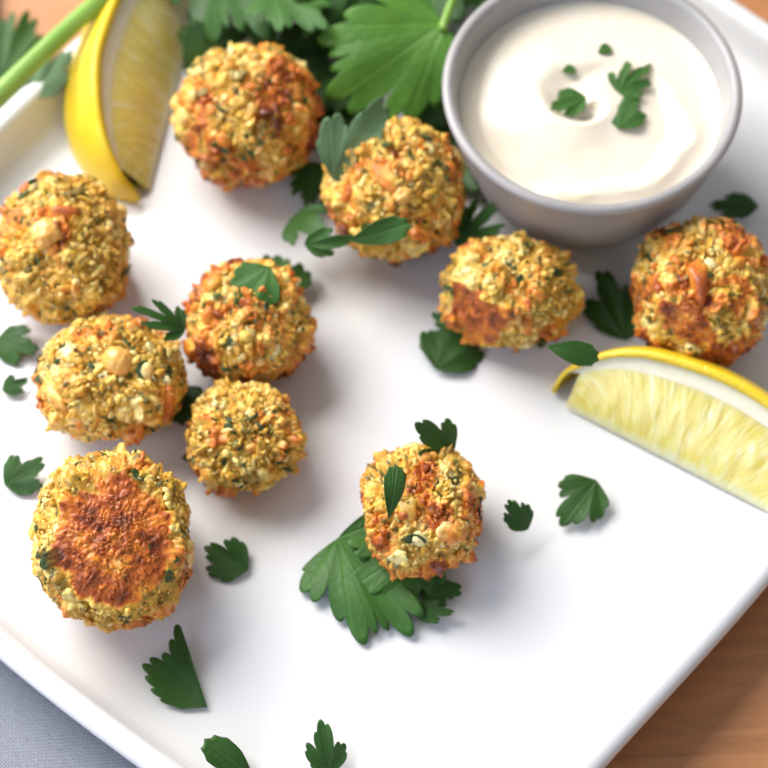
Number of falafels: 10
